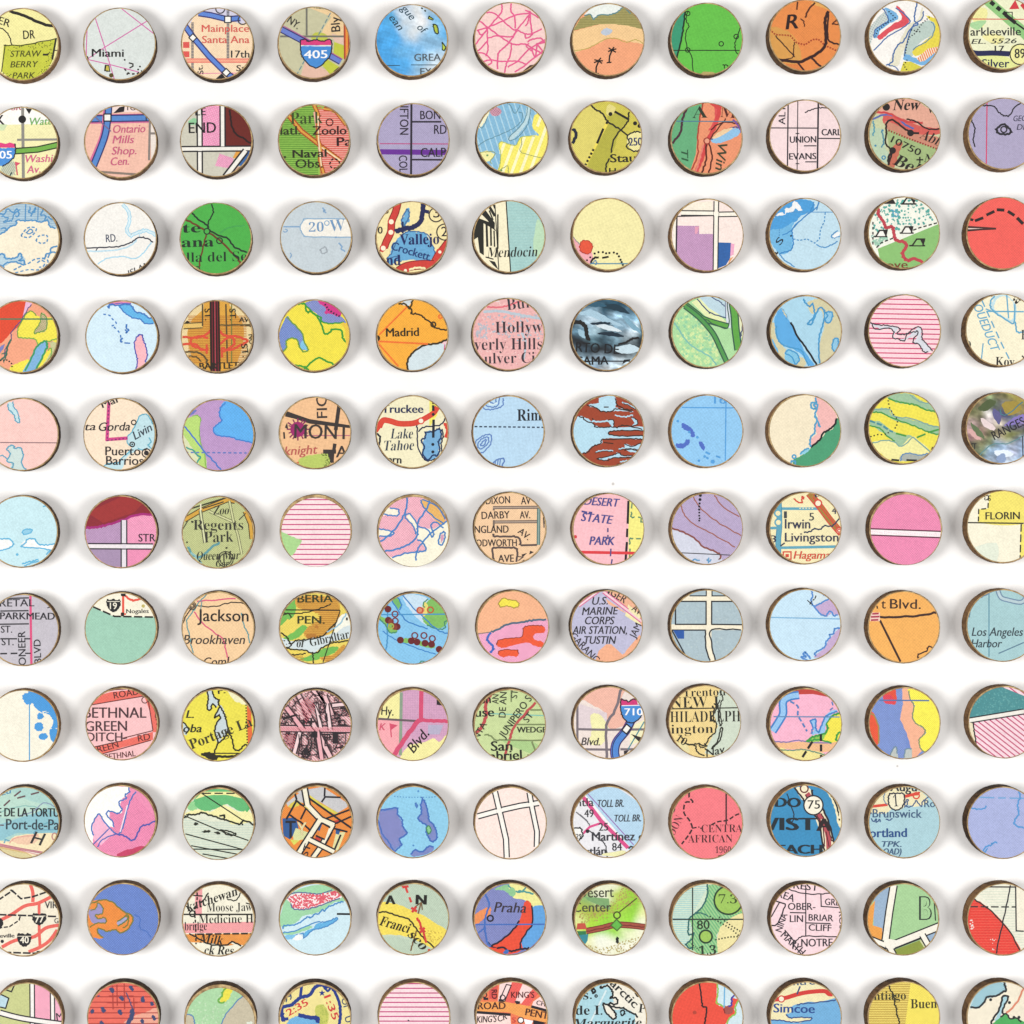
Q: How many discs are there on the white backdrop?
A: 121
